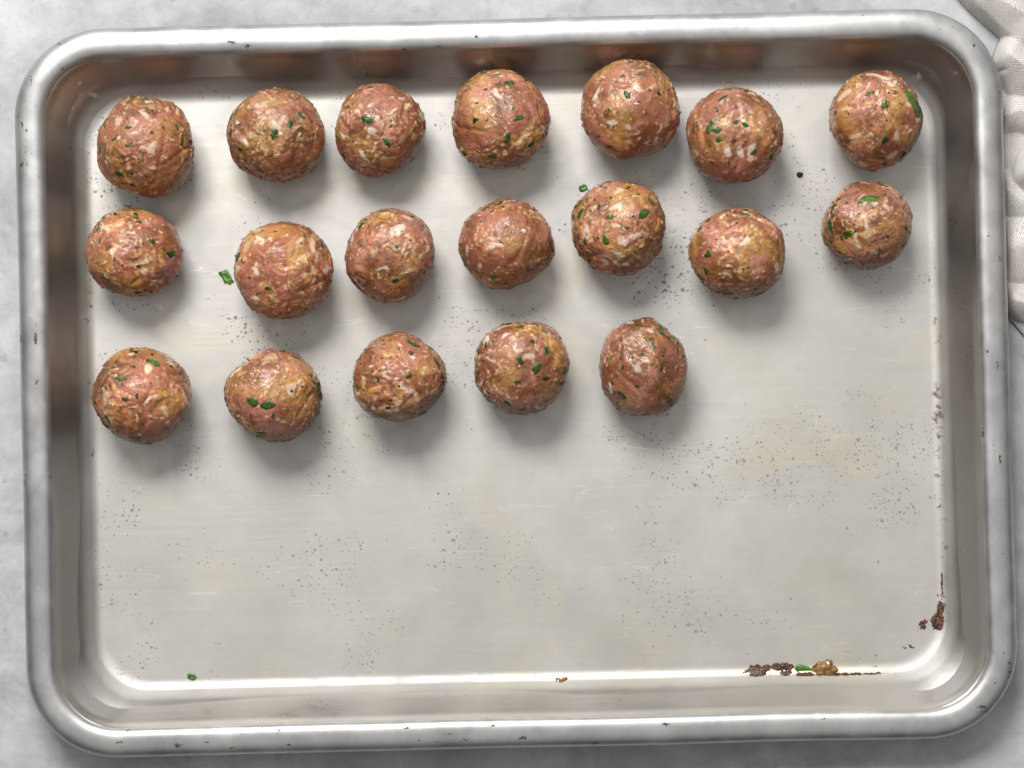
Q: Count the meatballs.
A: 19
